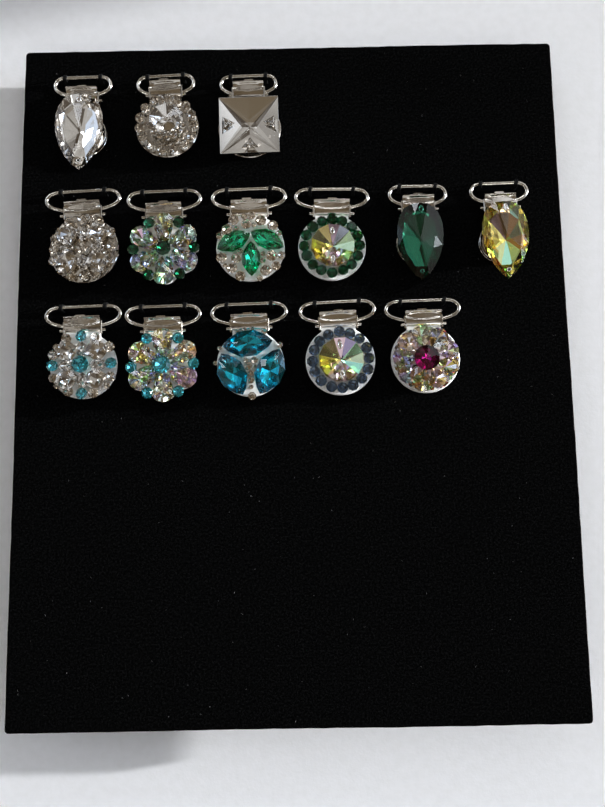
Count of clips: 14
